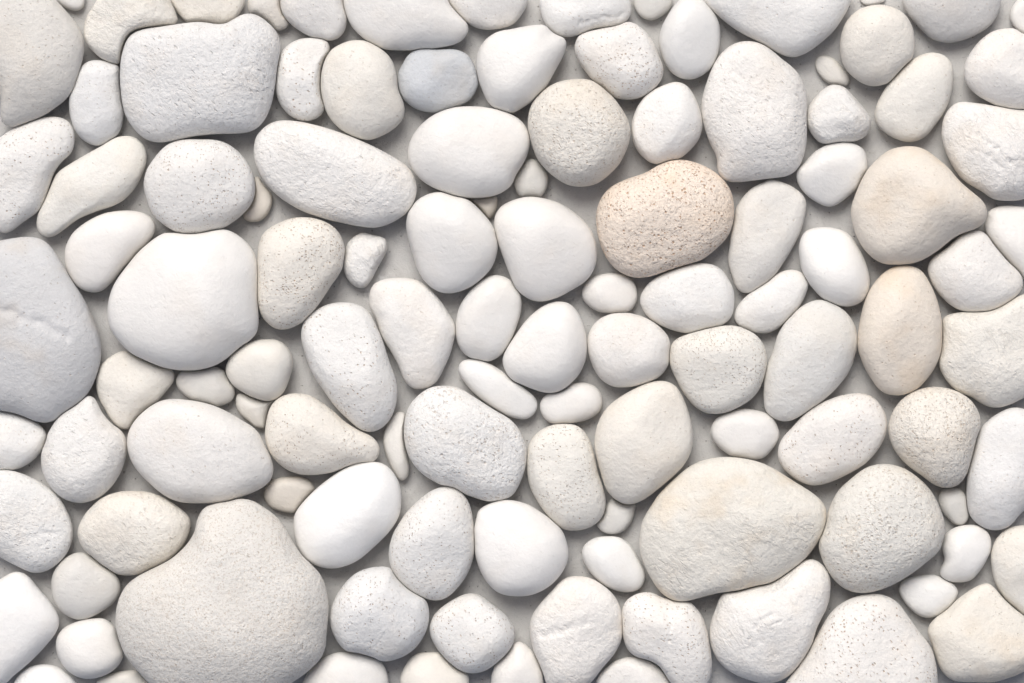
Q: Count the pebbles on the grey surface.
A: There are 114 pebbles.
